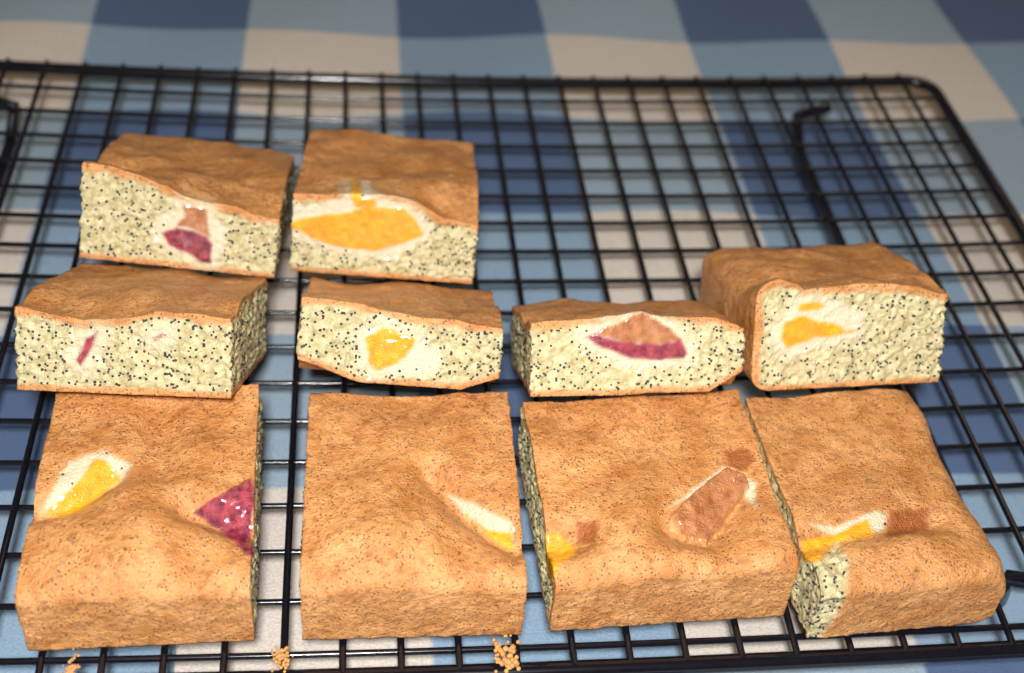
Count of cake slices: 10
